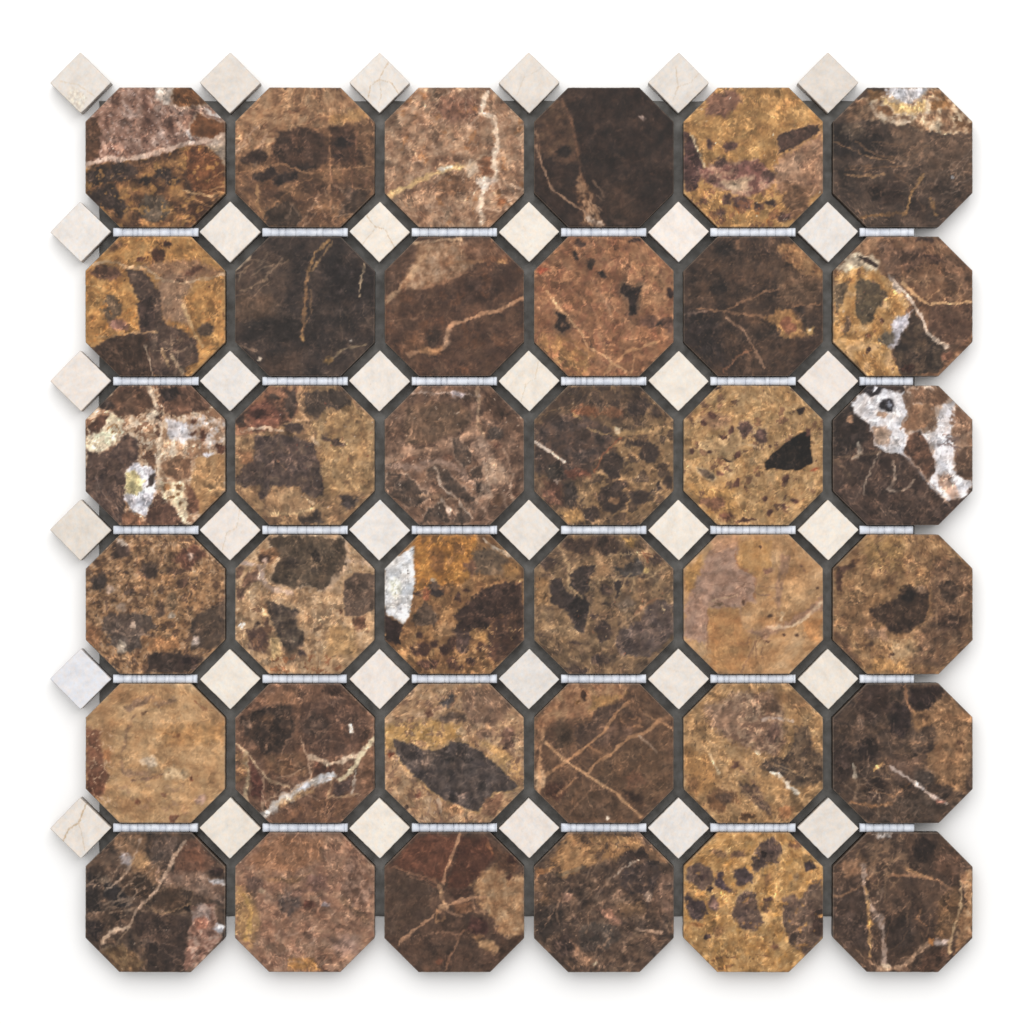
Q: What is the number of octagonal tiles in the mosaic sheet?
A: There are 36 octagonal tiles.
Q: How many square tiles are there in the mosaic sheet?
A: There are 36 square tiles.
